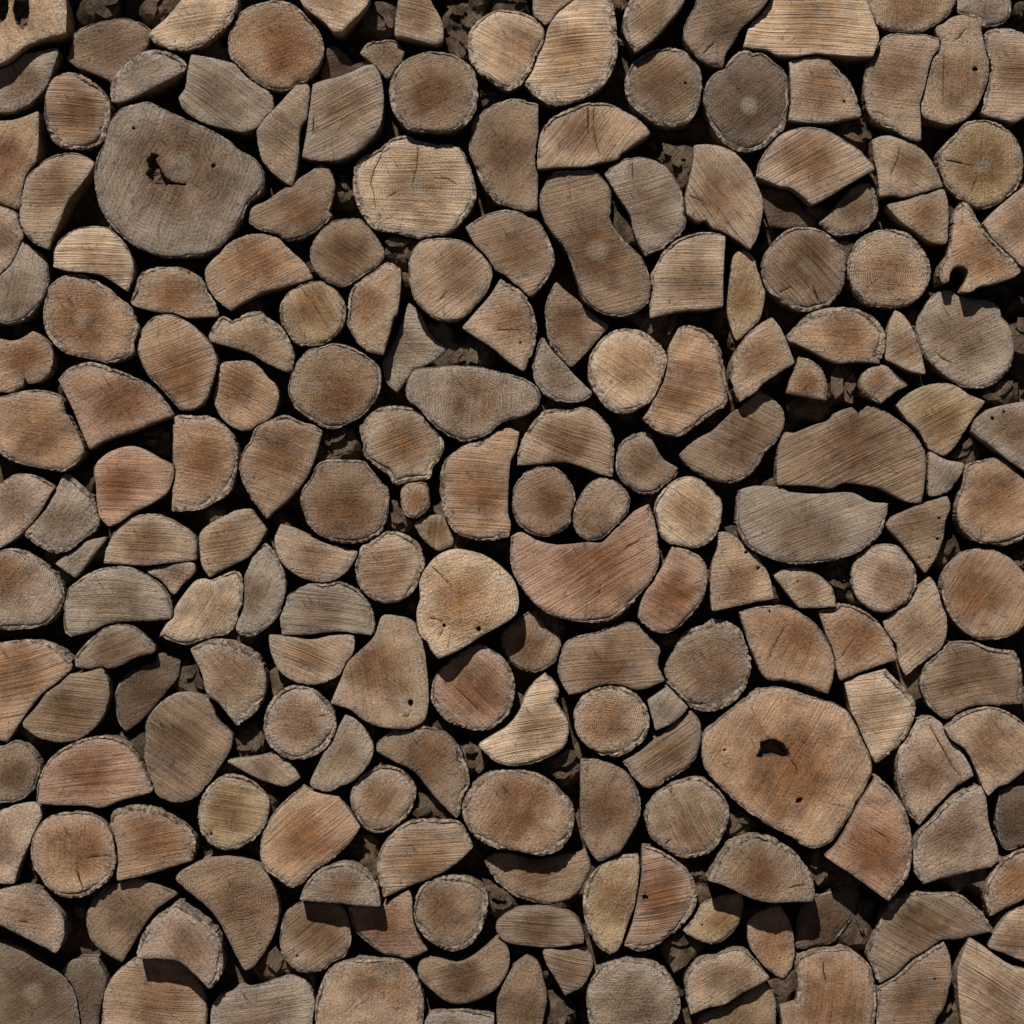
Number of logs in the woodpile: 200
